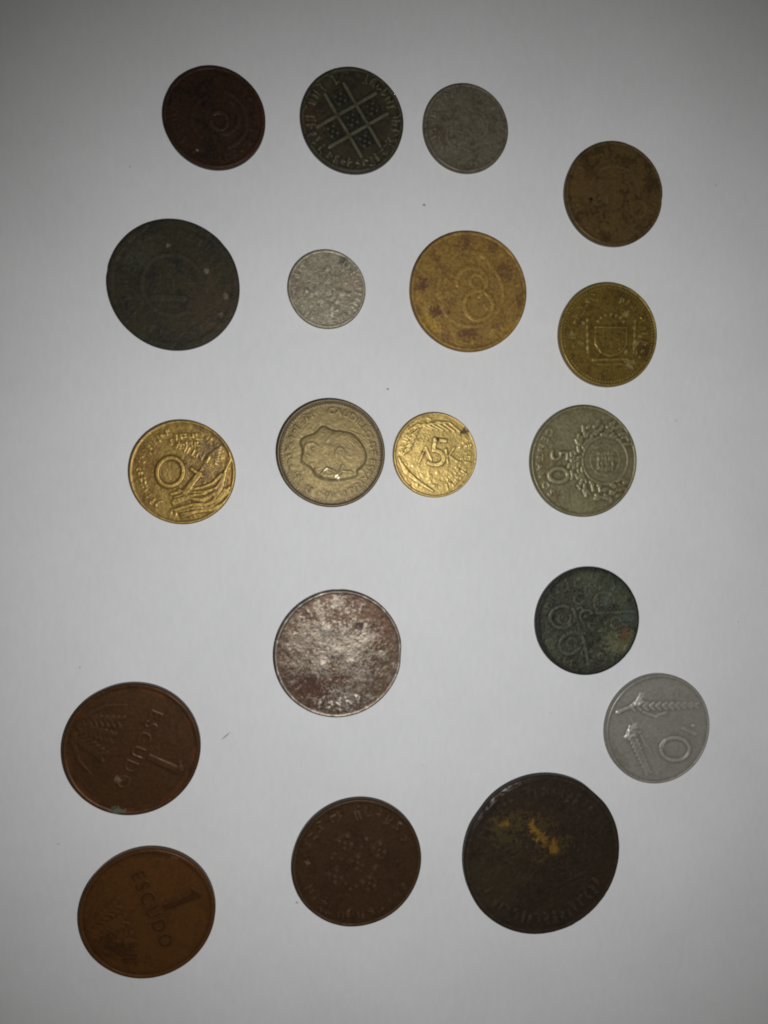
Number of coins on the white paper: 19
